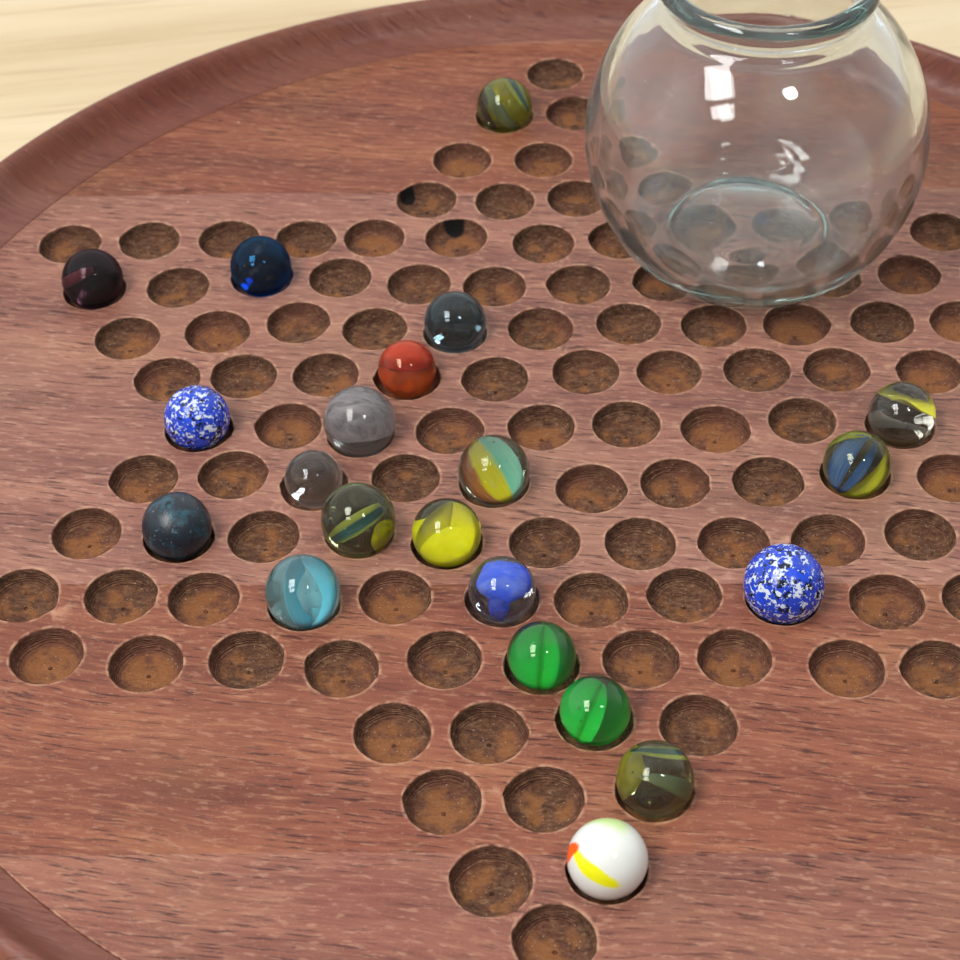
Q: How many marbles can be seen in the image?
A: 21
